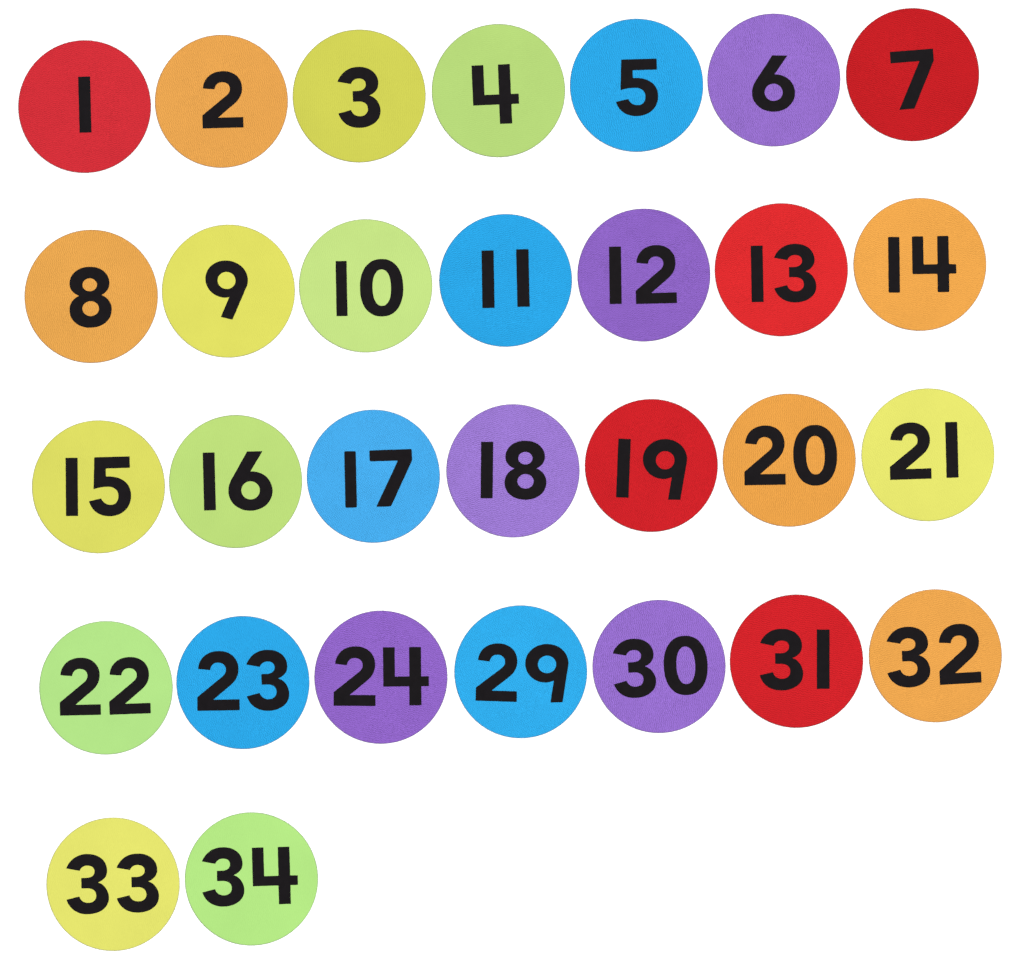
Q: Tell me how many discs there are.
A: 30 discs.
